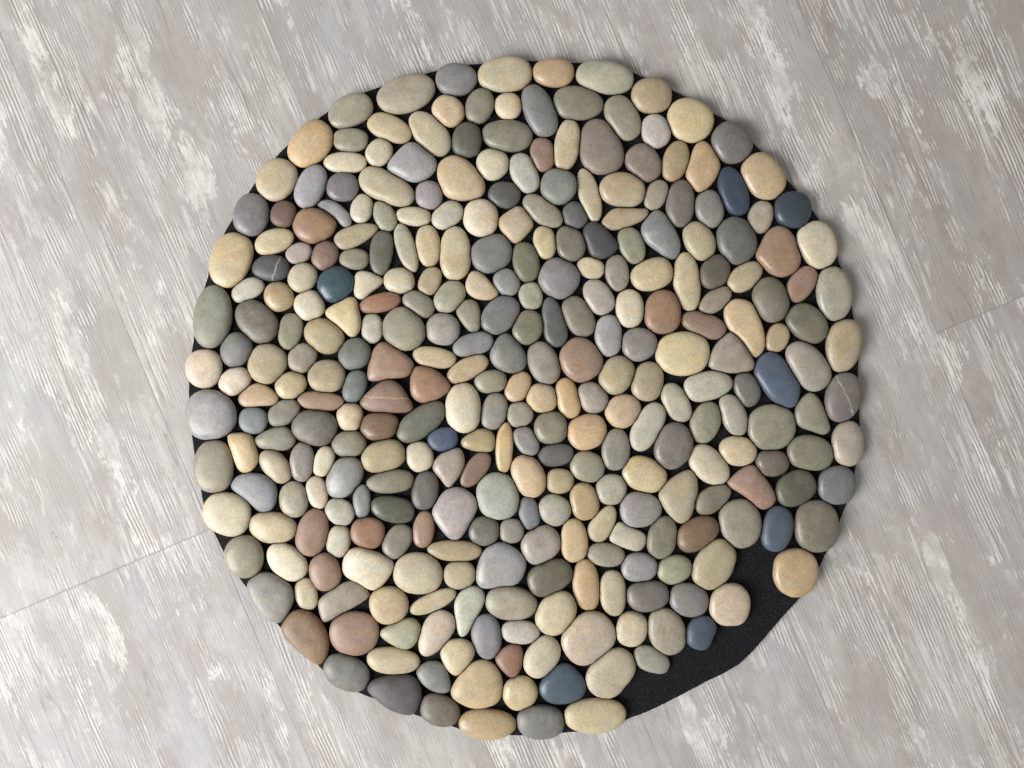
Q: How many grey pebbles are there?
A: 159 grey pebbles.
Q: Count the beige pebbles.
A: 113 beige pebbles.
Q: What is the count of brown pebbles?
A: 25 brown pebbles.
